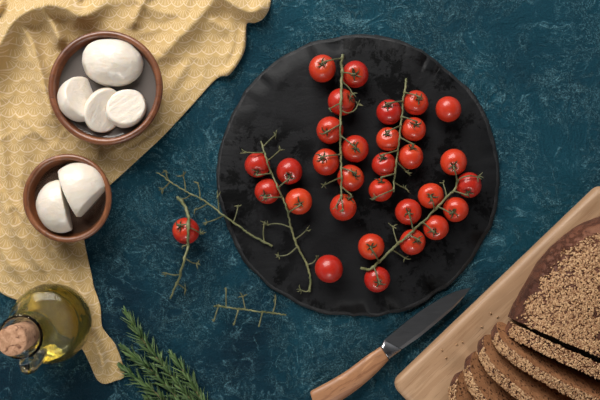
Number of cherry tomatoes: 31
